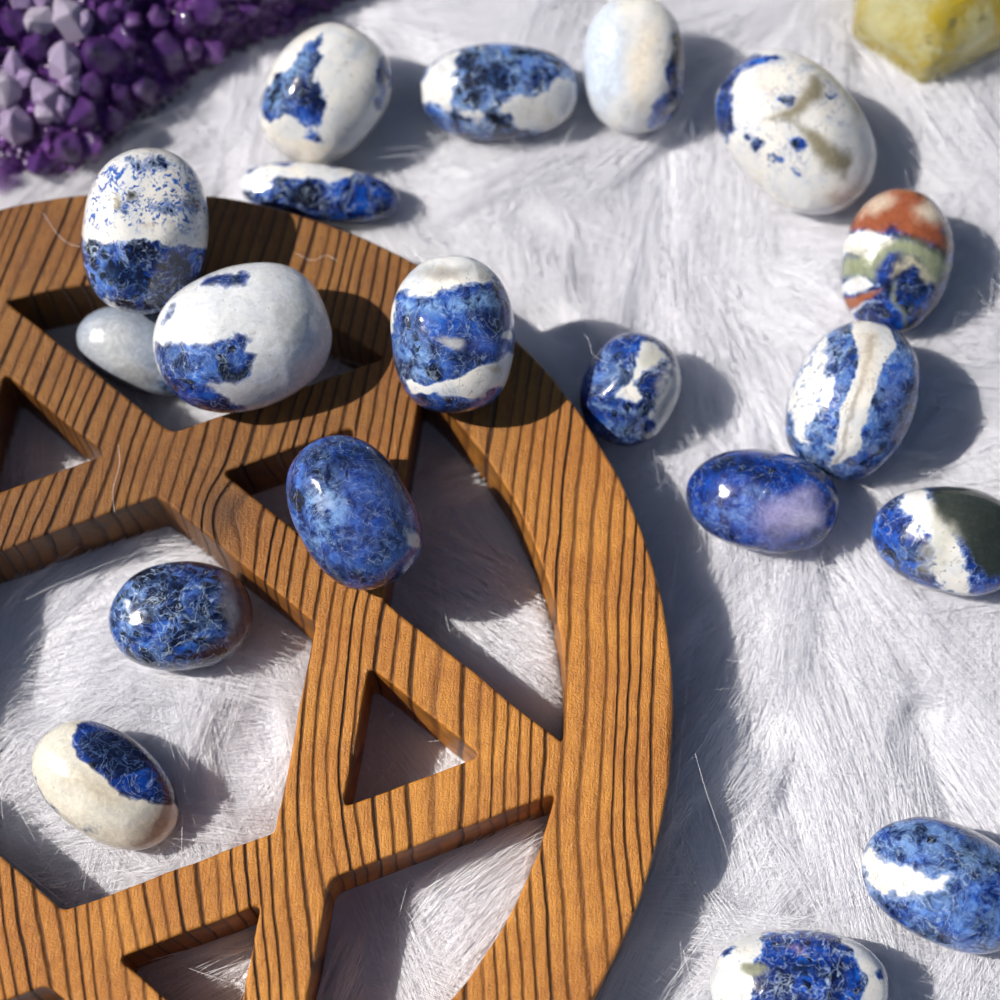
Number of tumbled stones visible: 19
